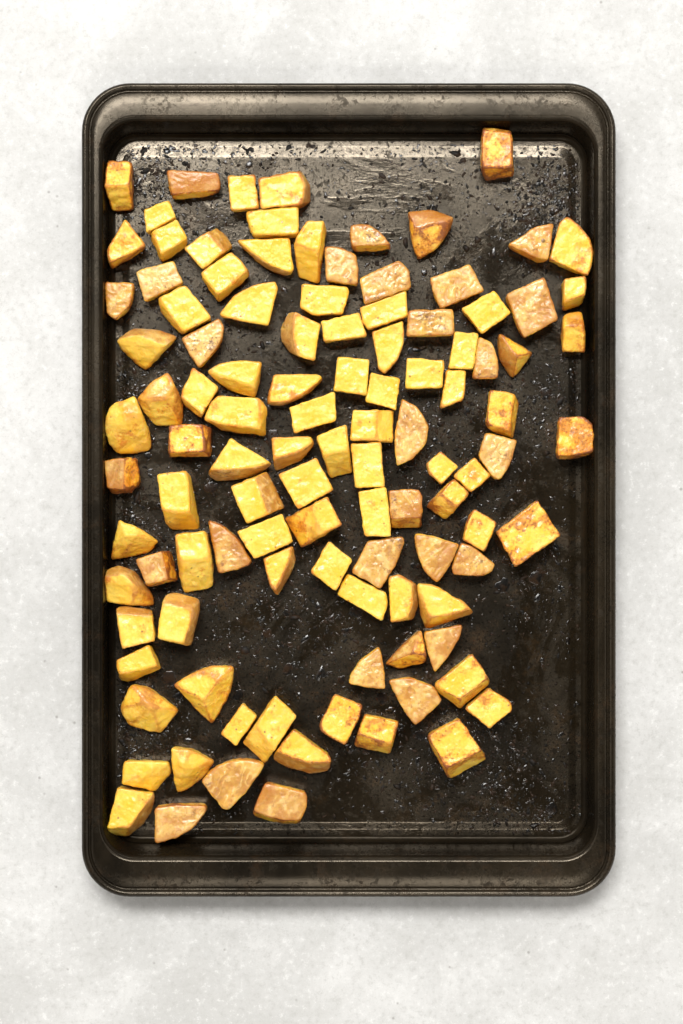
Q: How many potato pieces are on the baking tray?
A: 109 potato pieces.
